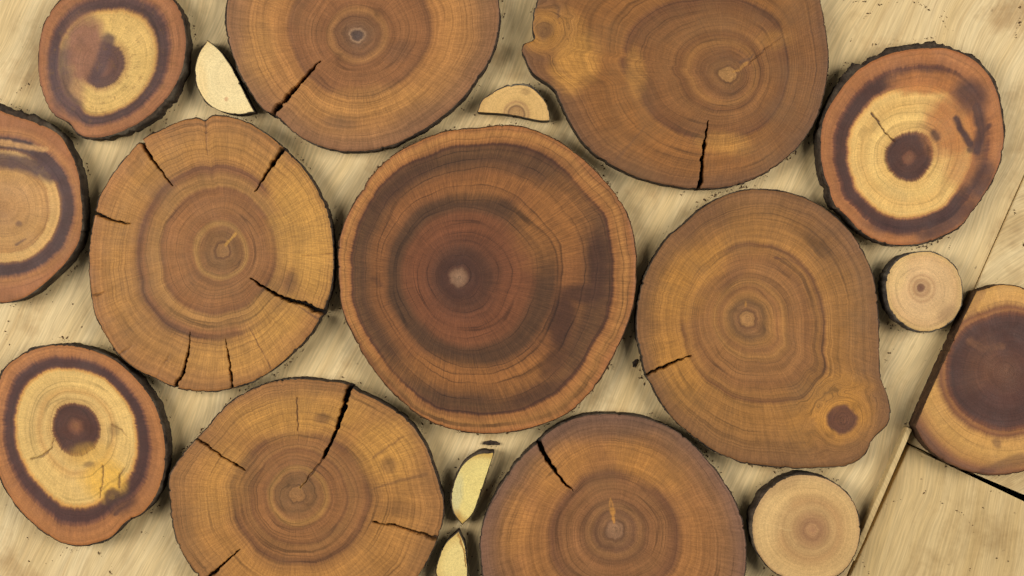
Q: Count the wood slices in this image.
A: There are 18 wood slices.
